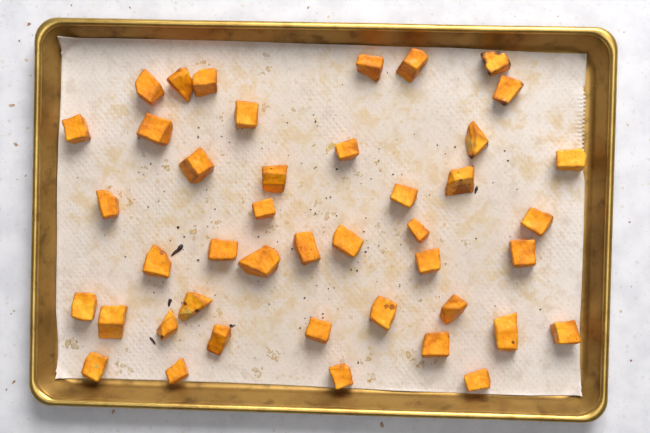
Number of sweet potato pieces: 43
